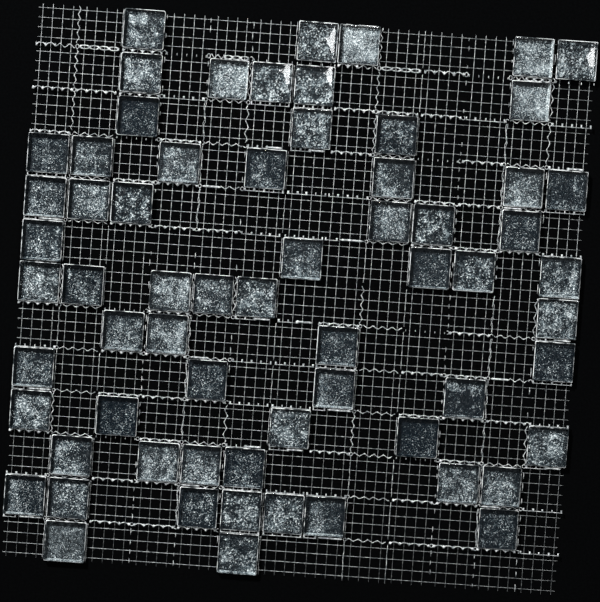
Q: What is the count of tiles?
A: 65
